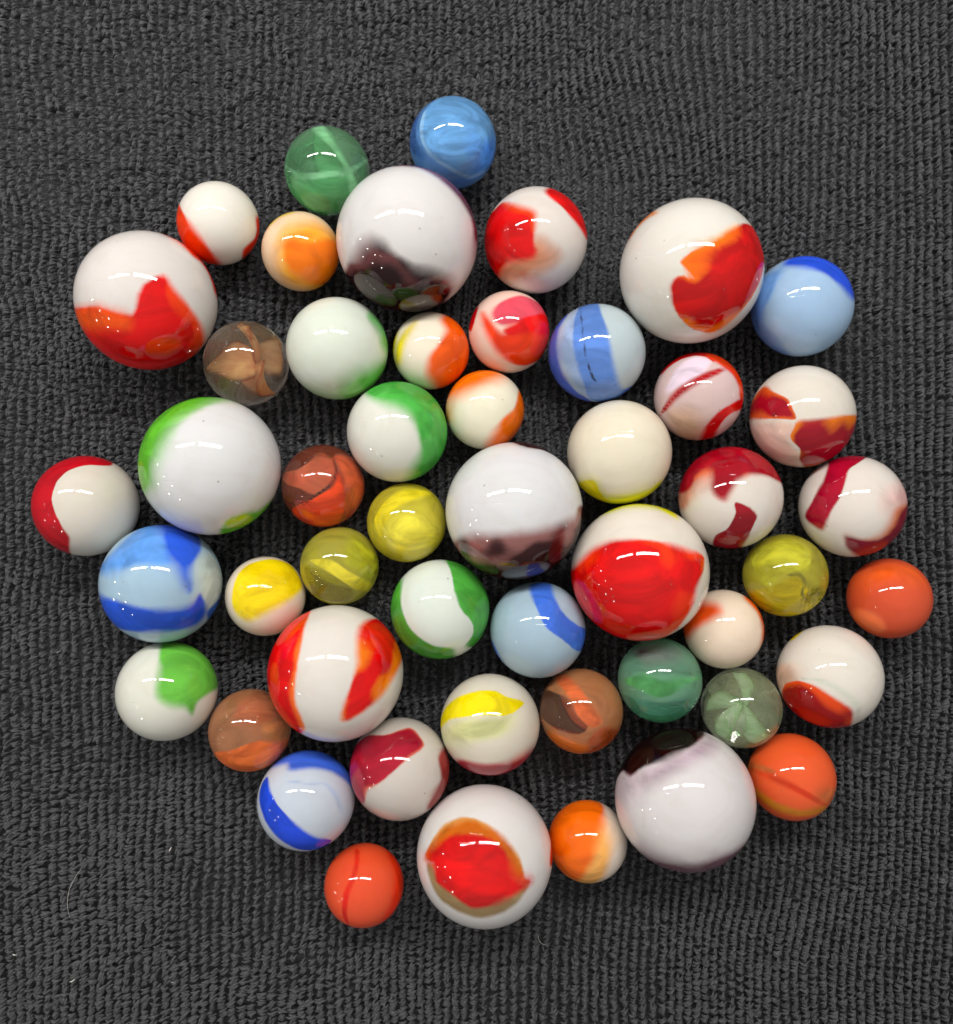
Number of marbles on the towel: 50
